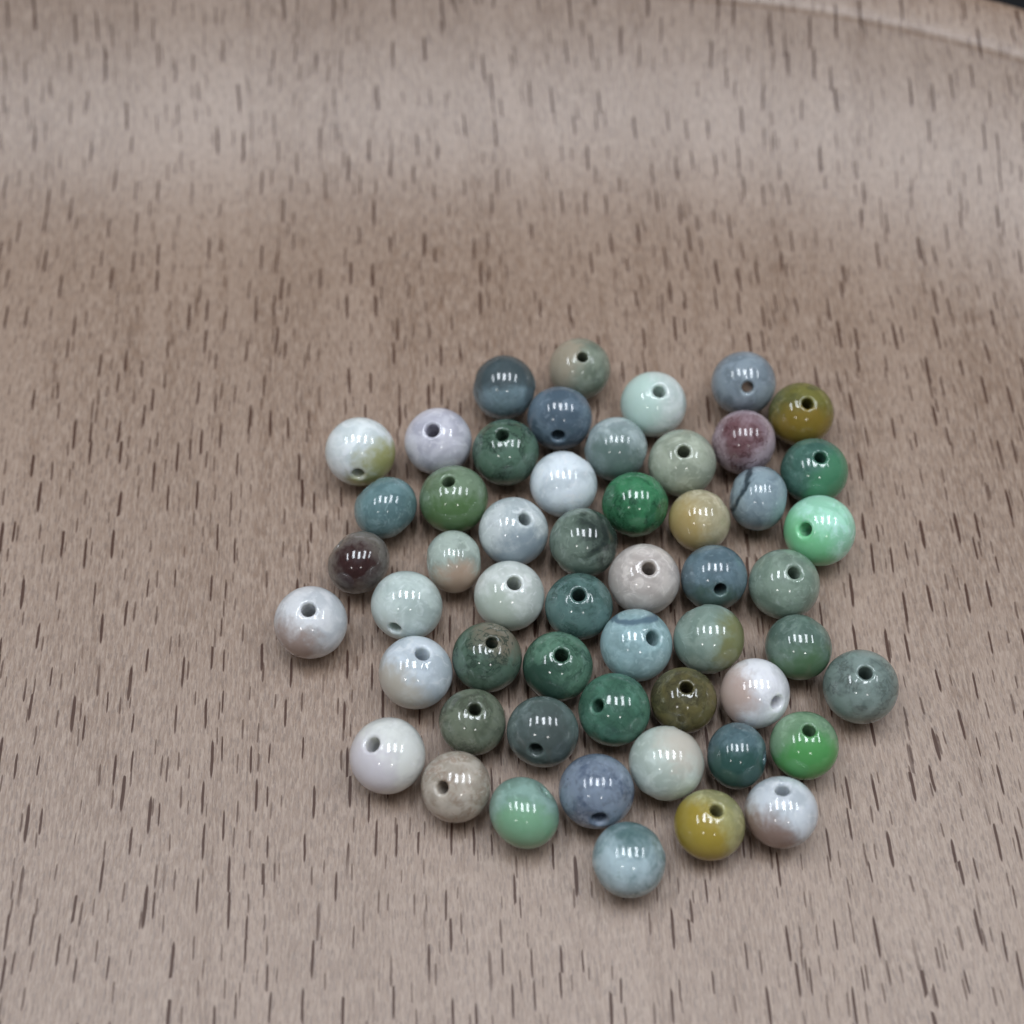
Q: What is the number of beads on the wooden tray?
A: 53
